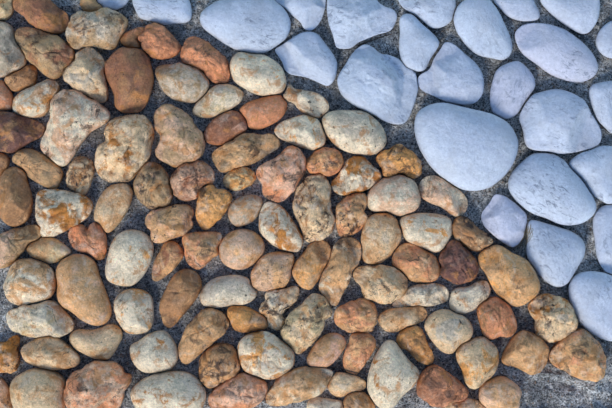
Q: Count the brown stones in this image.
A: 107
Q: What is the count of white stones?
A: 25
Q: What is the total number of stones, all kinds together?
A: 132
